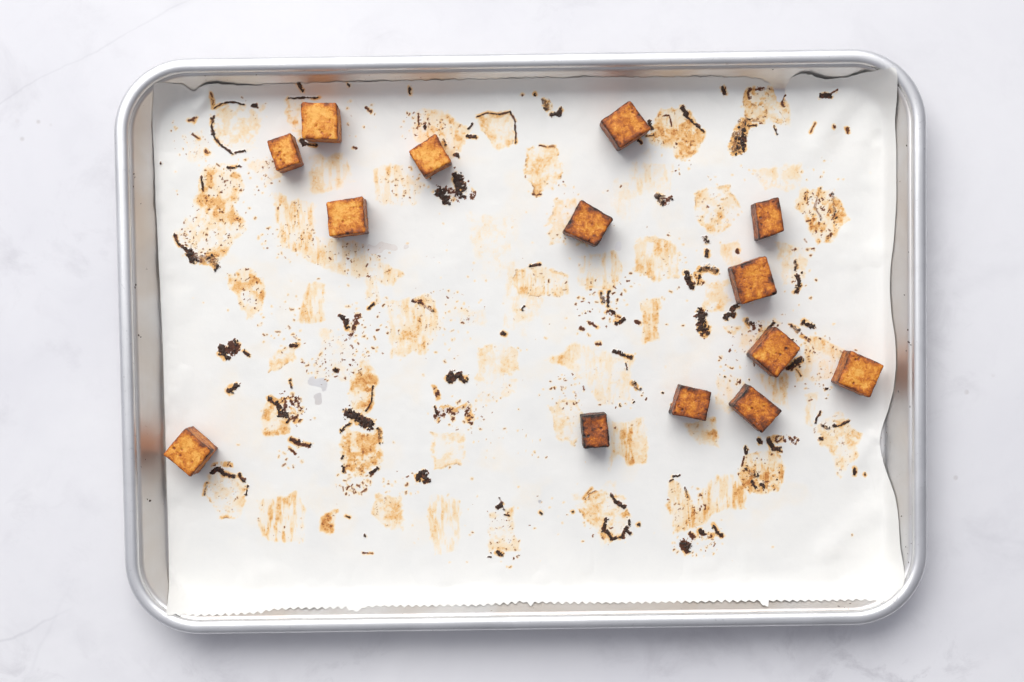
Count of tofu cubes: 14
